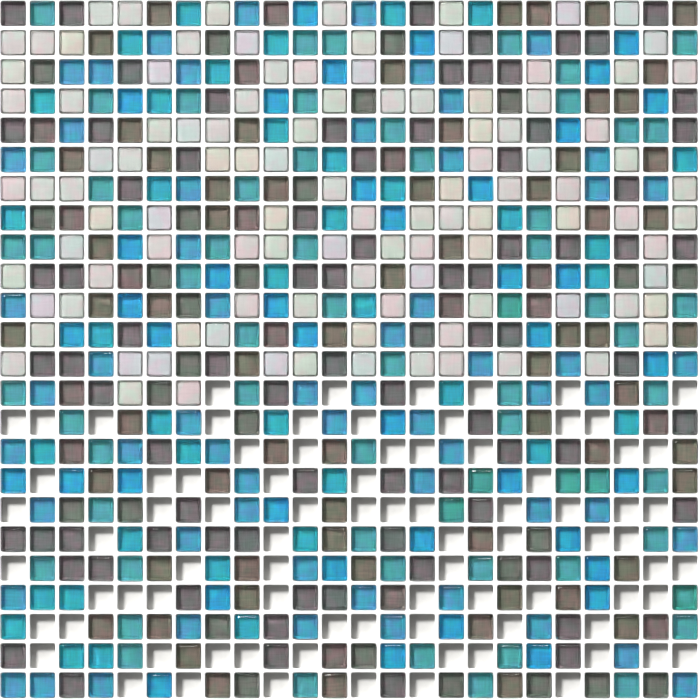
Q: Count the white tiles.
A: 105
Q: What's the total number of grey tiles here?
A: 188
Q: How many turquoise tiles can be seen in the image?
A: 101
